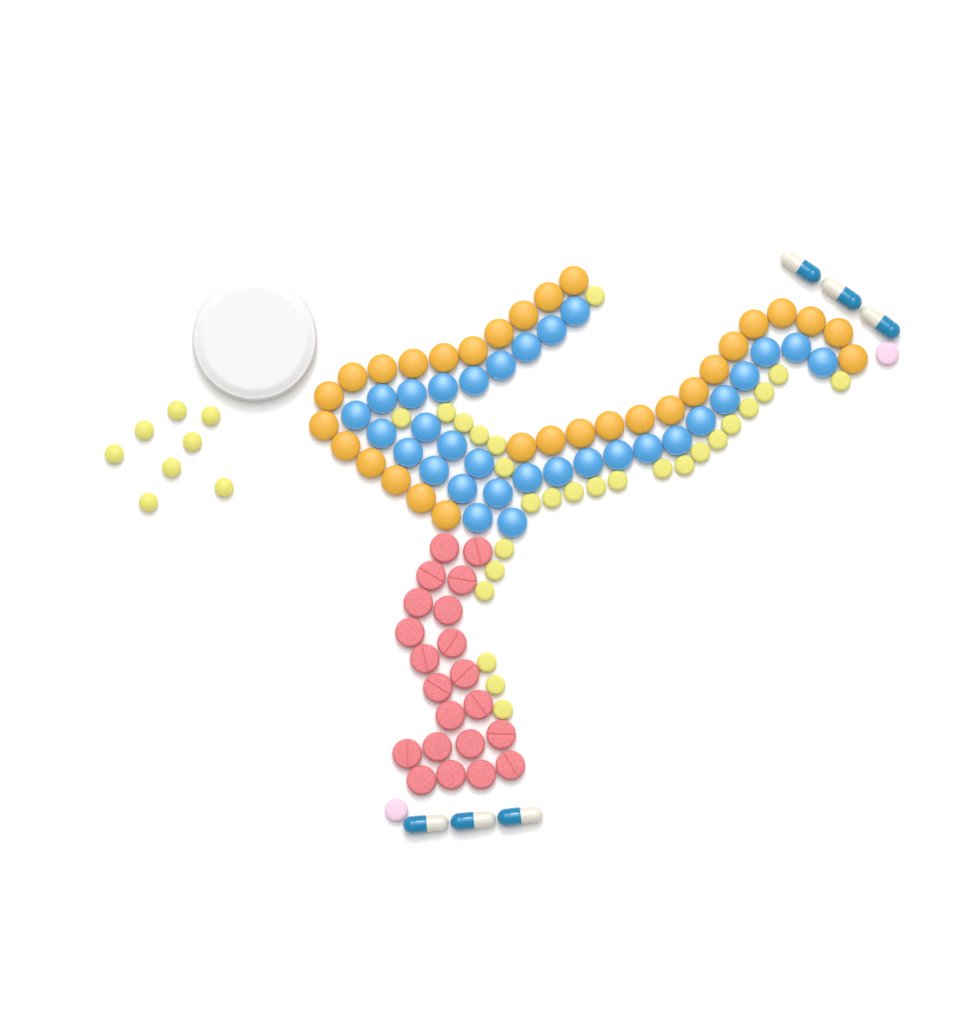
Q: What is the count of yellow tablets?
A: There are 35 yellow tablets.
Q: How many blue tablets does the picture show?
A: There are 31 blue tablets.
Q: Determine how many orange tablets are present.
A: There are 30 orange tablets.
